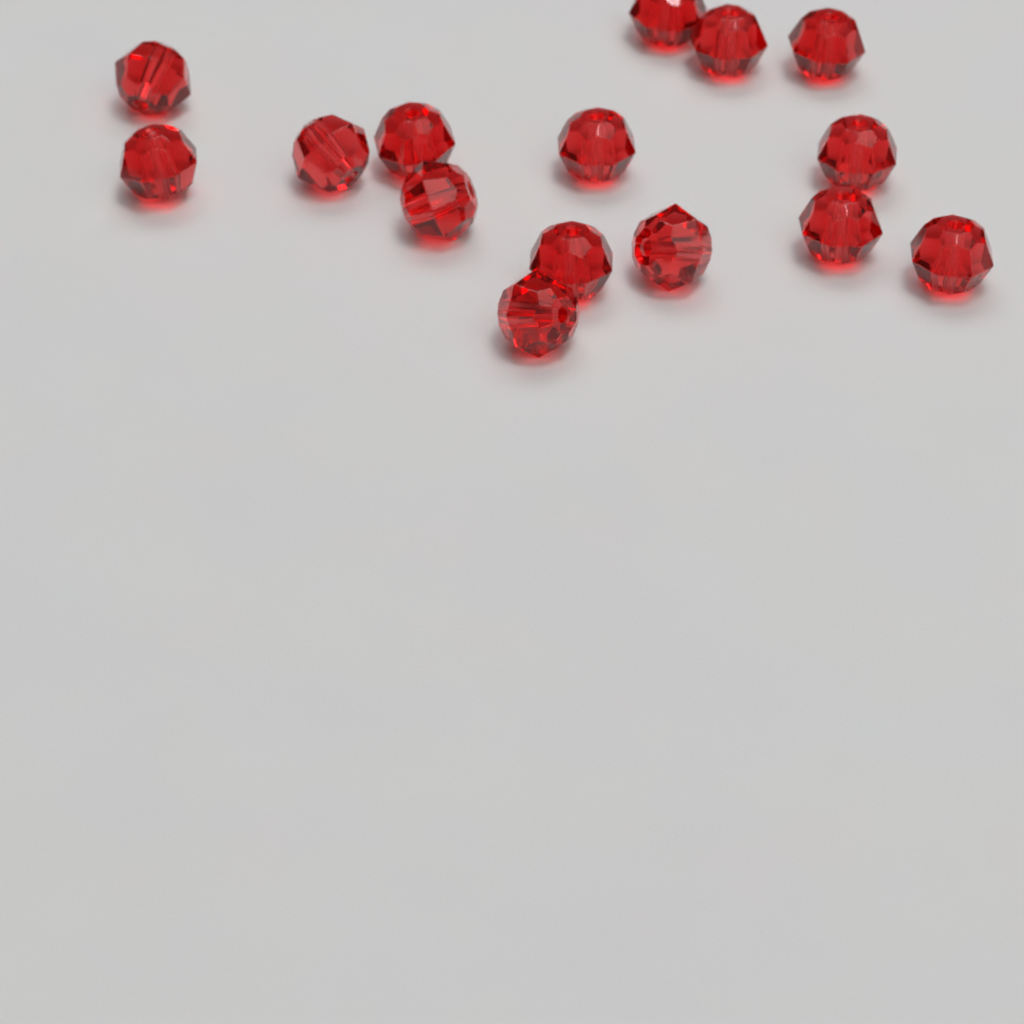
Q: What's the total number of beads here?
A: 15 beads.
